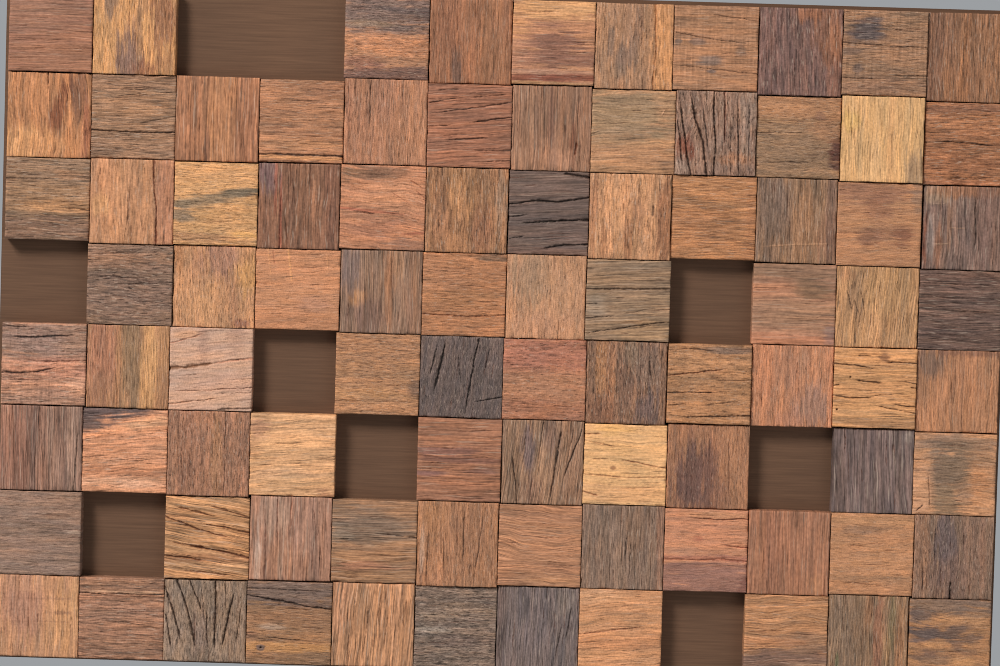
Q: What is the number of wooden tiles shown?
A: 87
